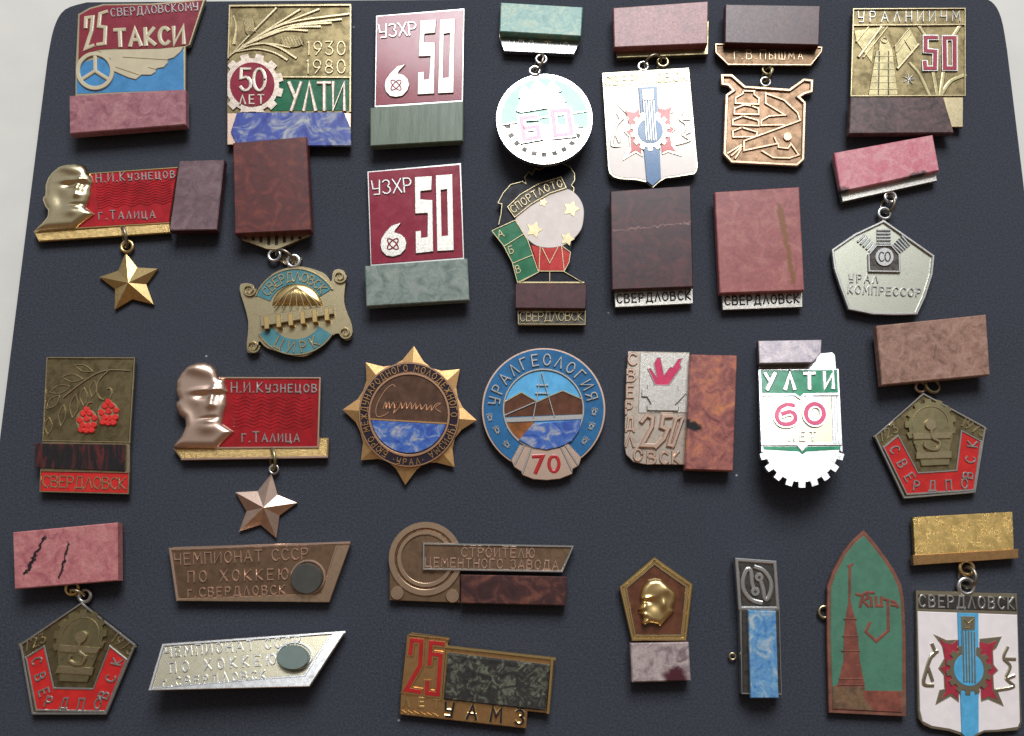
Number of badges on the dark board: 30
